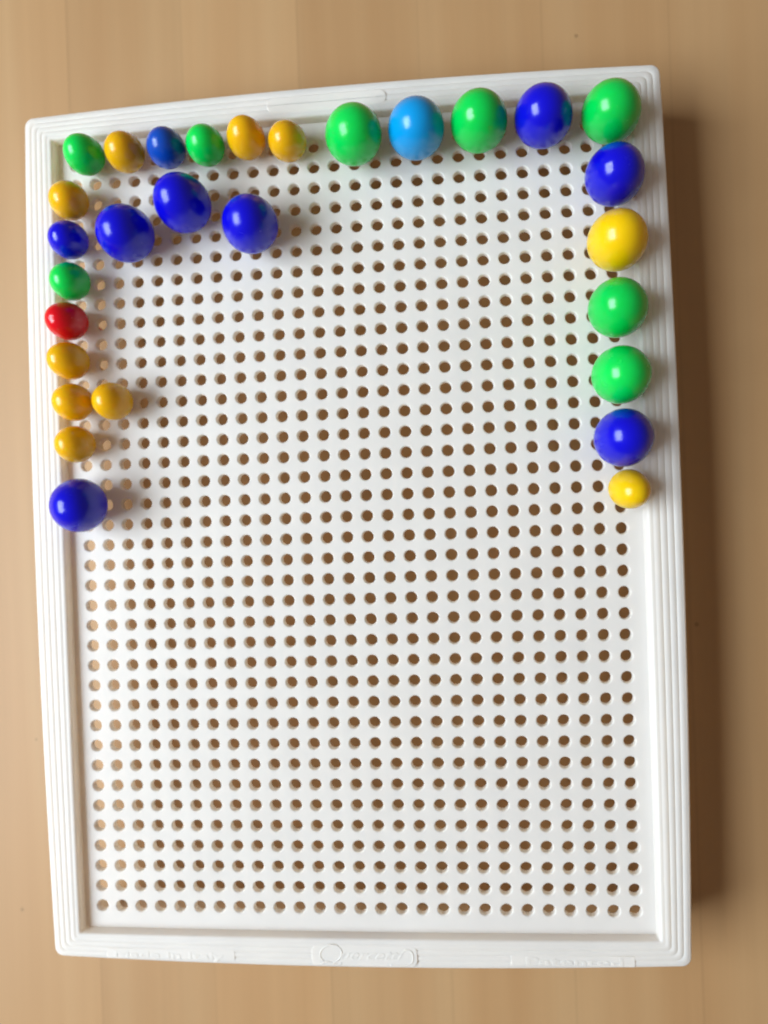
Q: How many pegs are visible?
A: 29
